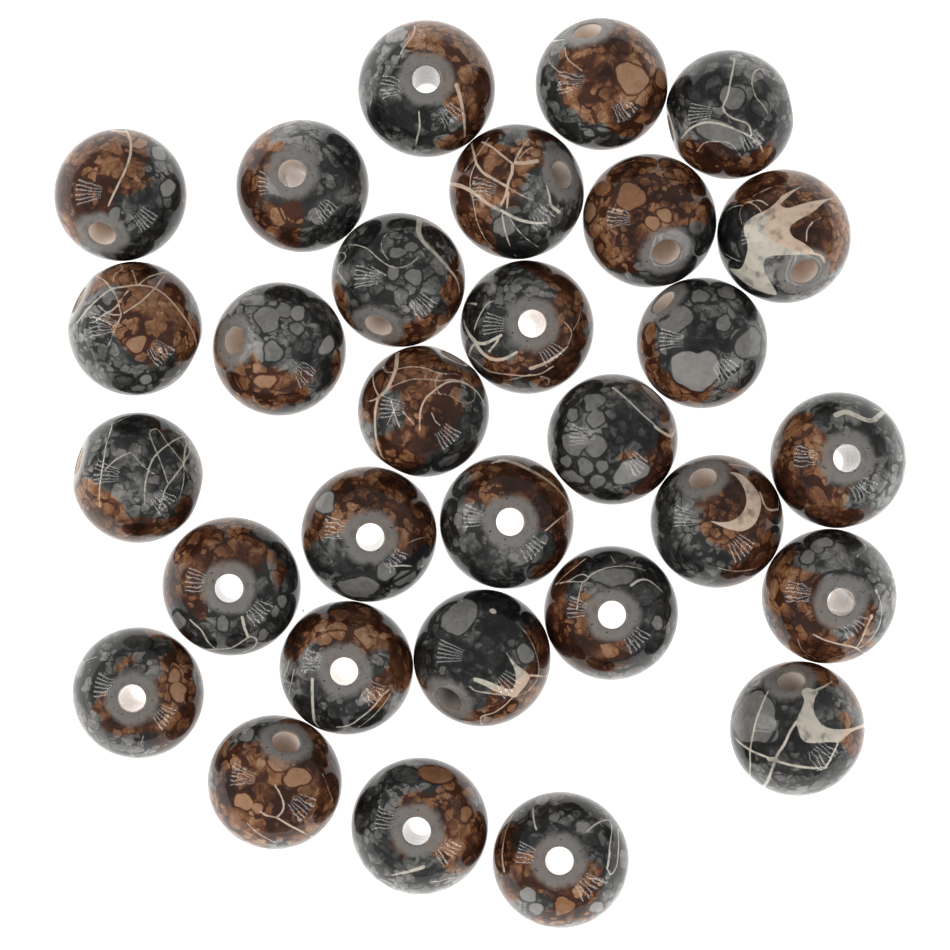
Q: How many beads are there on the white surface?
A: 30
